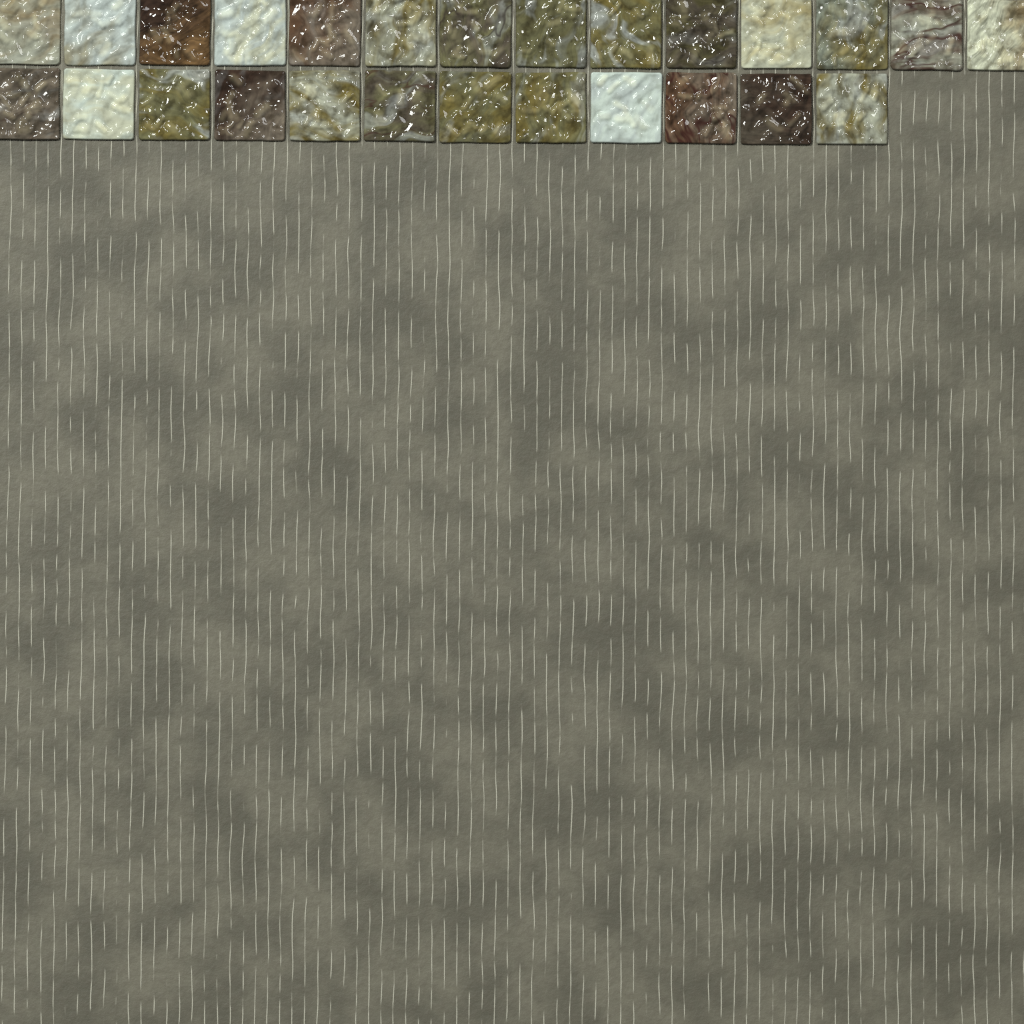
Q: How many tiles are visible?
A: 26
